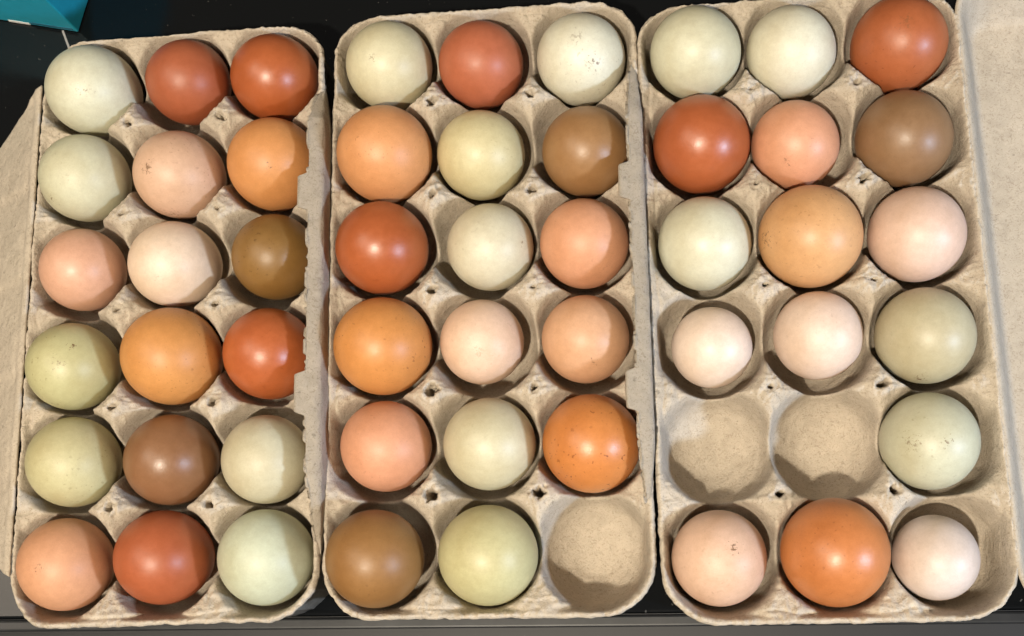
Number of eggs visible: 51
